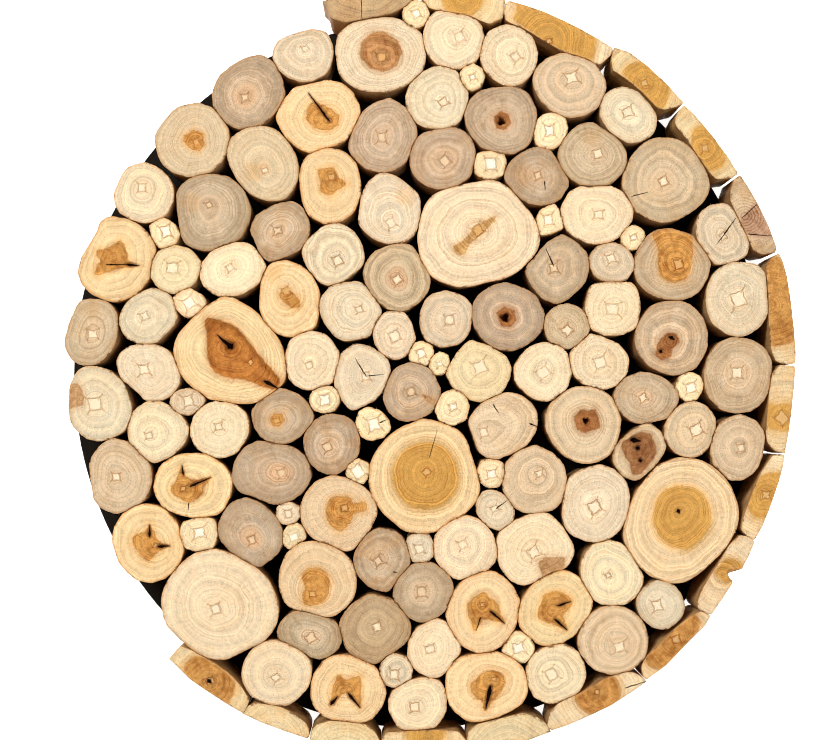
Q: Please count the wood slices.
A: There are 134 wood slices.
